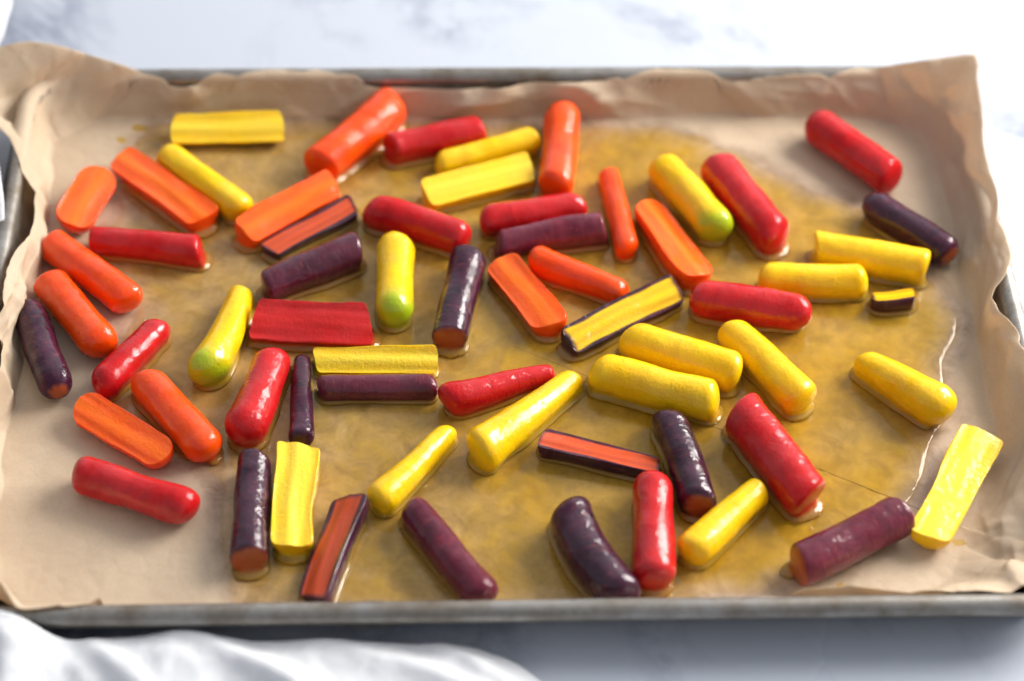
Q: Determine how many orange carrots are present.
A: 13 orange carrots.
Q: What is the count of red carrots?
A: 14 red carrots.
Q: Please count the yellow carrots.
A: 19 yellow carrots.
